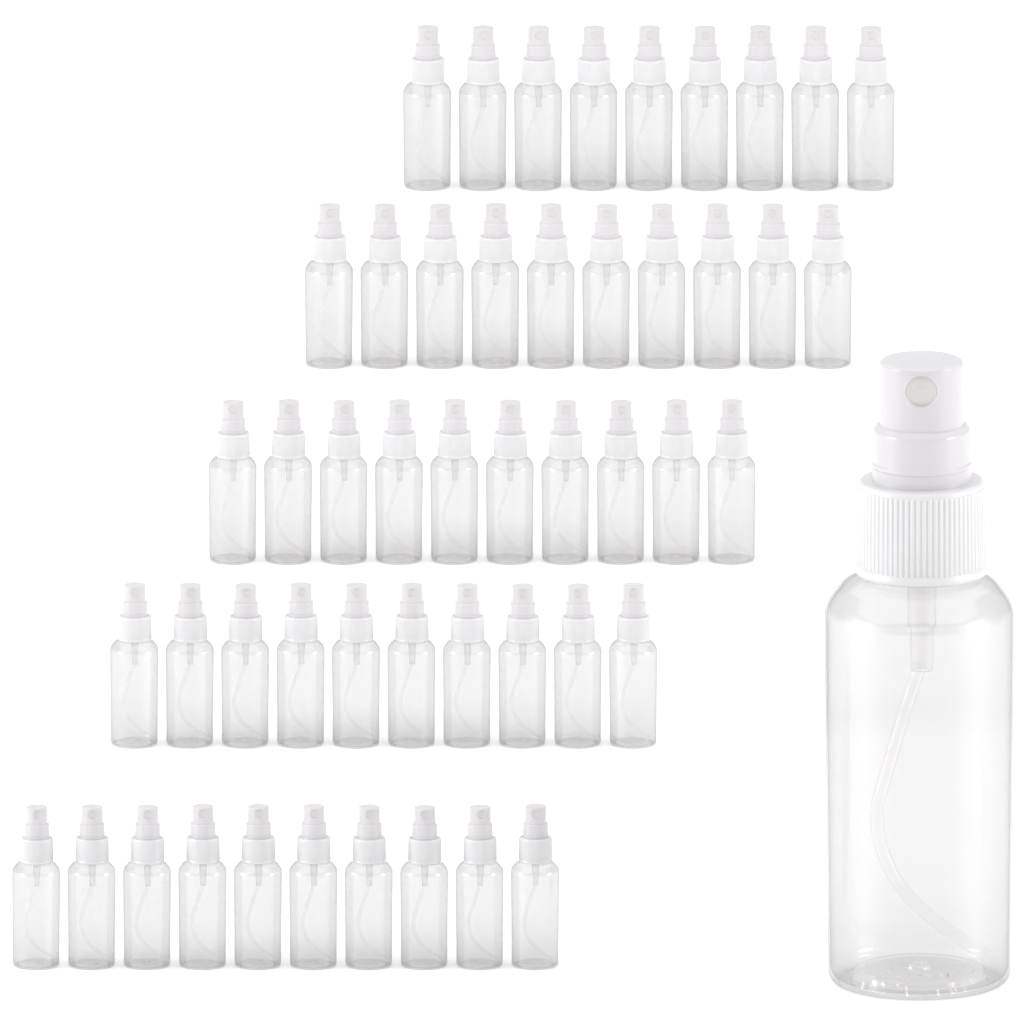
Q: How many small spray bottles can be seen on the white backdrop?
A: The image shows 49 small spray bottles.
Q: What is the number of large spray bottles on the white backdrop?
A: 1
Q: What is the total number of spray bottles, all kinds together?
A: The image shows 50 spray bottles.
